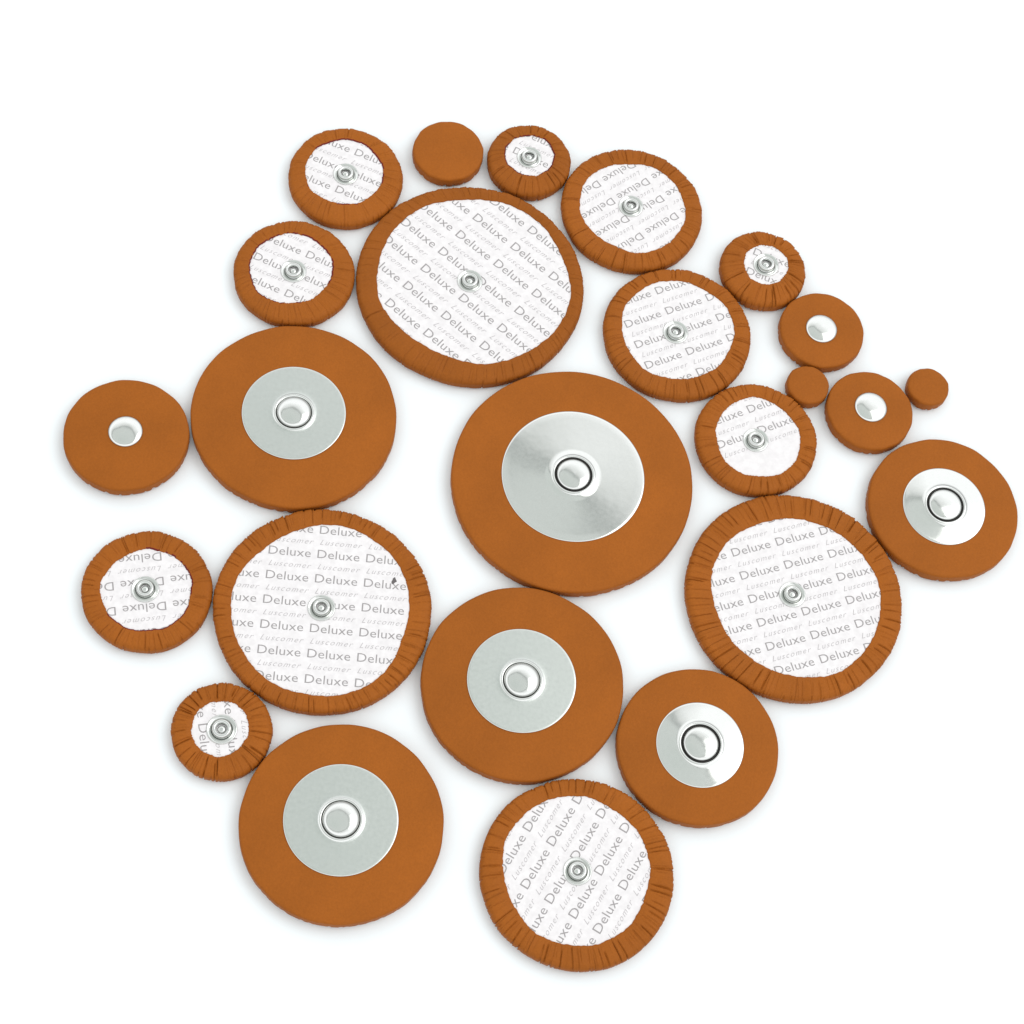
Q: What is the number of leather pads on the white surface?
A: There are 25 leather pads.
